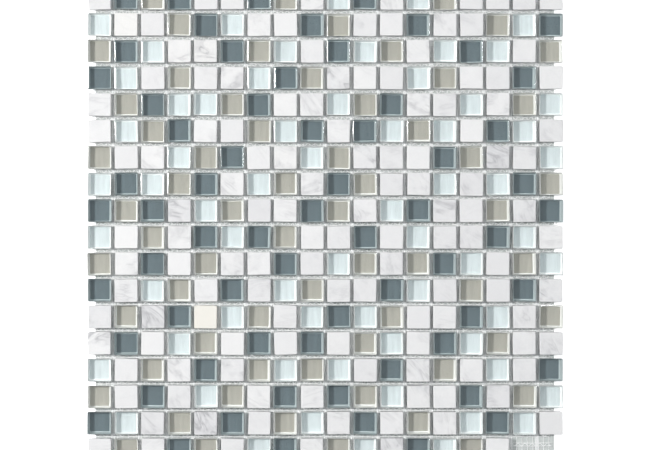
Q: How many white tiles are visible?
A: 129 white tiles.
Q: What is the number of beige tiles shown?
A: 64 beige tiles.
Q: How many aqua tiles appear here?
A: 64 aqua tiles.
